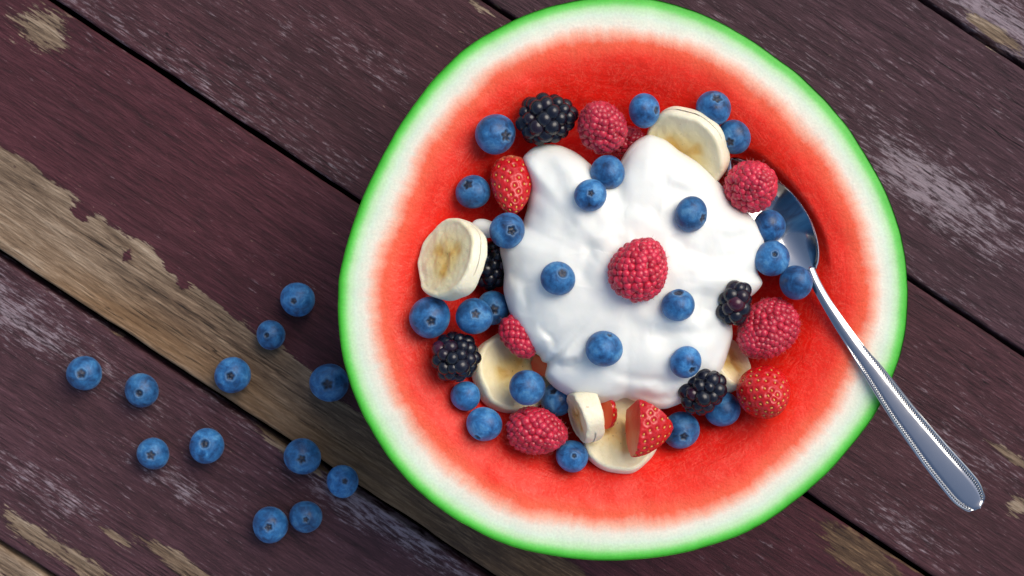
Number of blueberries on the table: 38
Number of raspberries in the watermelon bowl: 7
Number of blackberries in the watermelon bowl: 5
